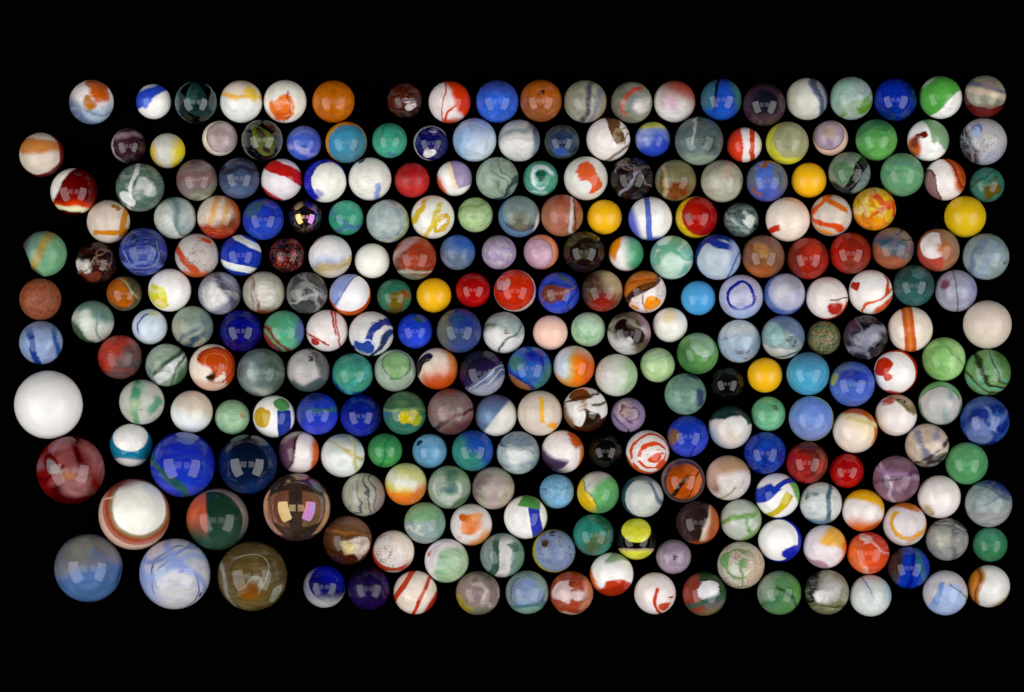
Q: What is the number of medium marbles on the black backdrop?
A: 200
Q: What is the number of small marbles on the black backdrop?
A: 52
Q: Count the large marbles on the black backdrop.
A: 10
